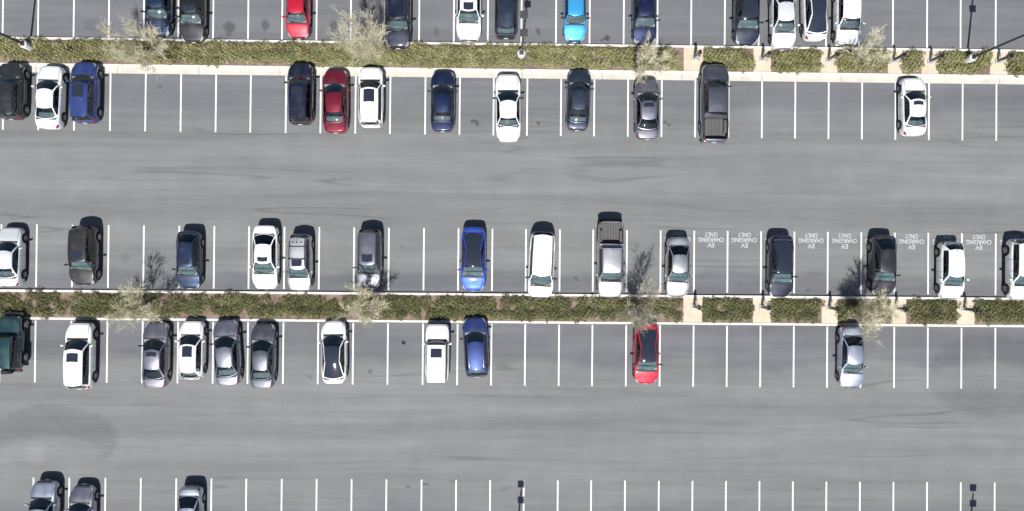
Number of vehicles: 52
